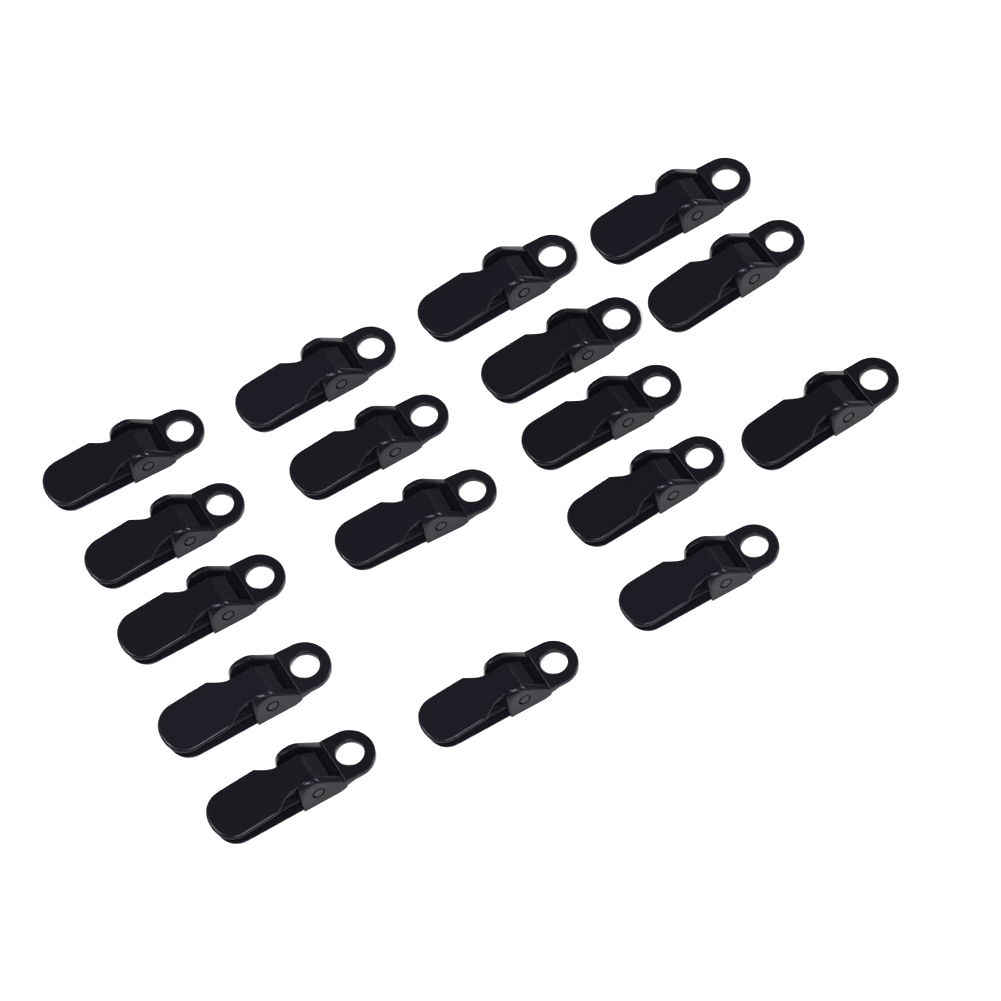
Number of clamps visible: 17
